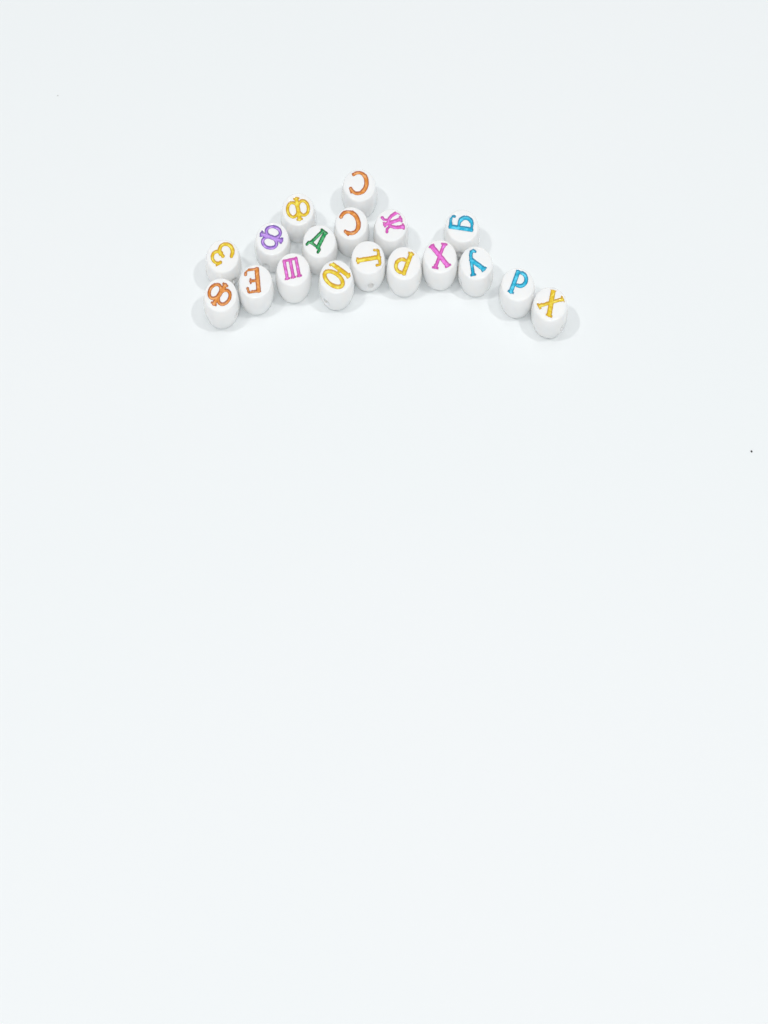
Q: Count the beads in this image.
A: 18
